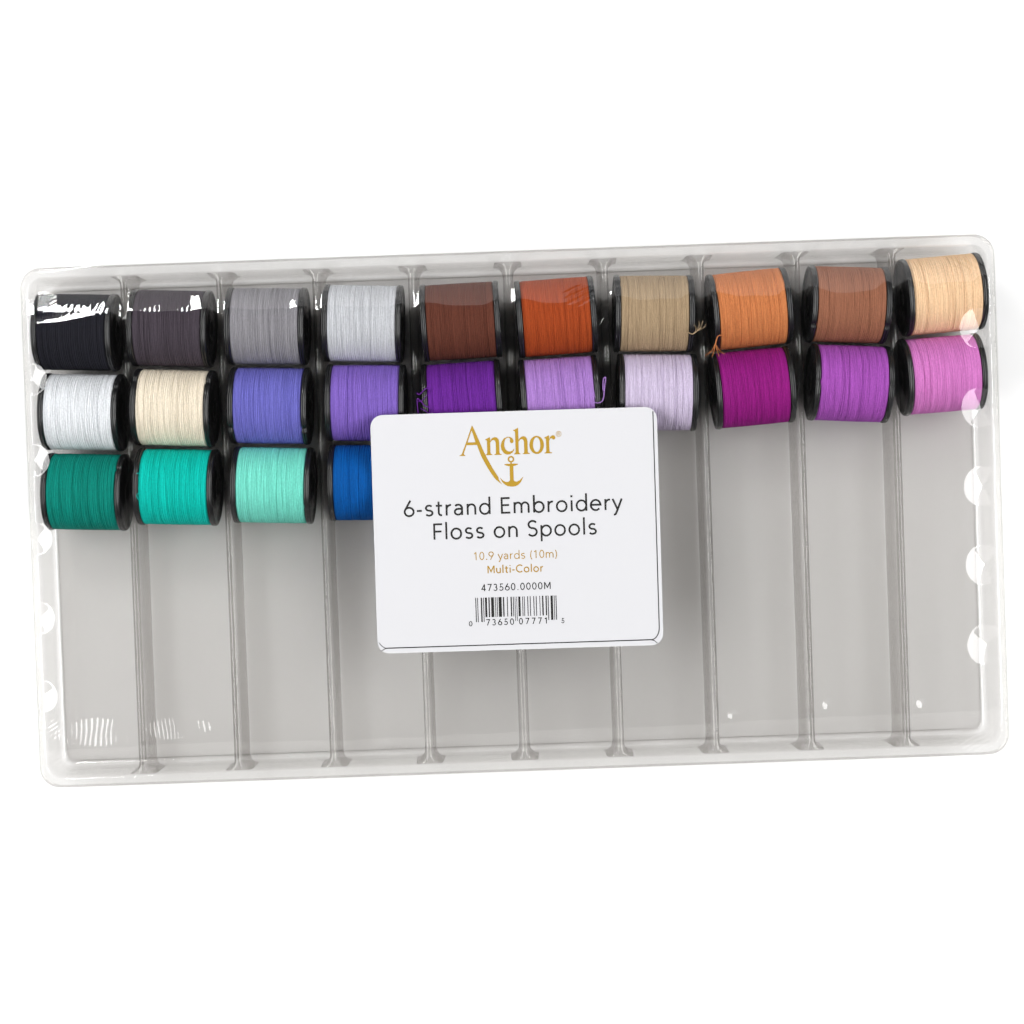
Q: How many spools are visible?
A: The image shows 24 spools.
